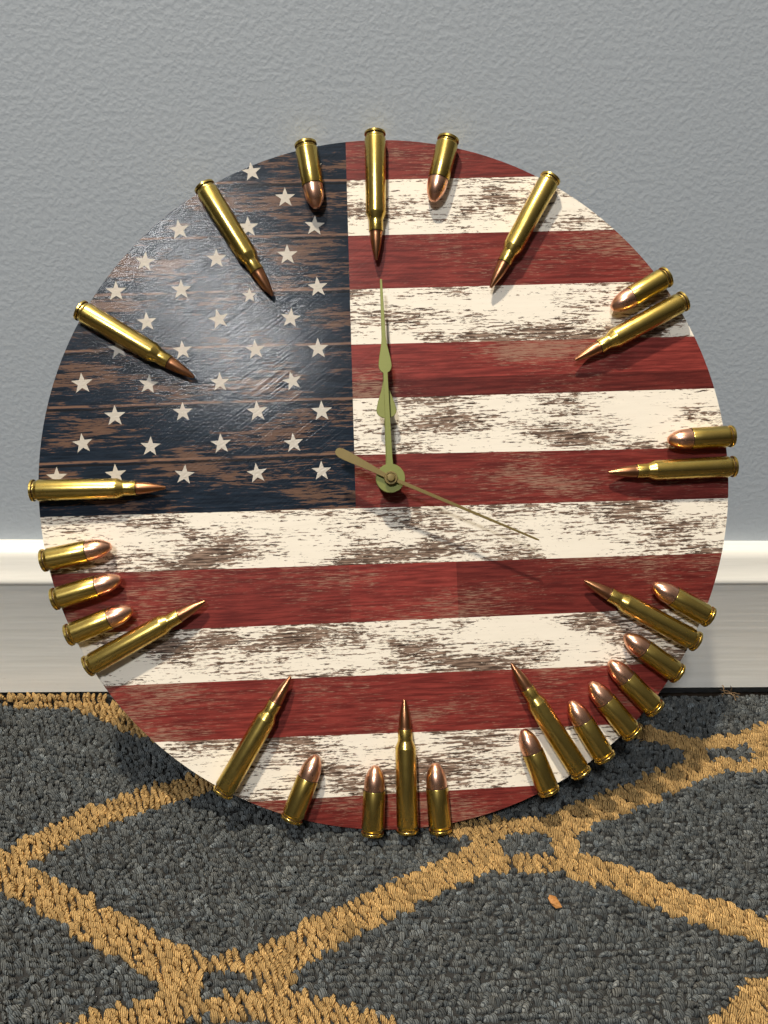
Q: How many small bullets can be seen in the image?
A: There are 16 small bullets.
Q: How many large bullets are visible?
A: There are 12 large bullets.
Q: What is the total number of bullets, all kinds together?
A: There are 28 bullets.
